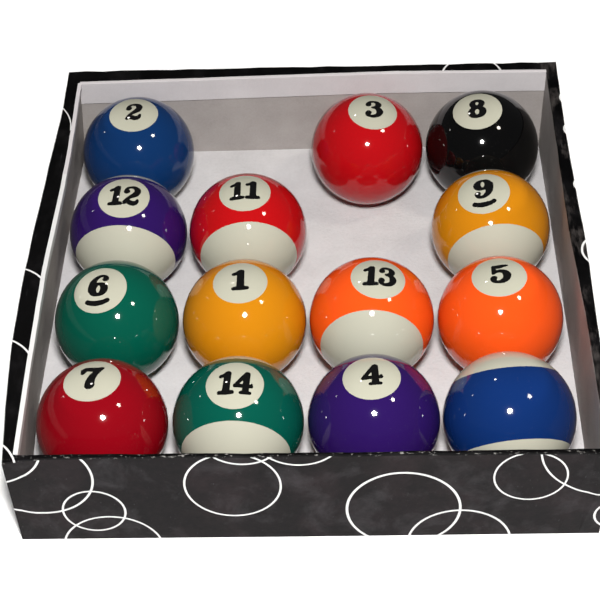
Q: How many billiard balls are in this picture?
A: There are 14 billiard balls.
